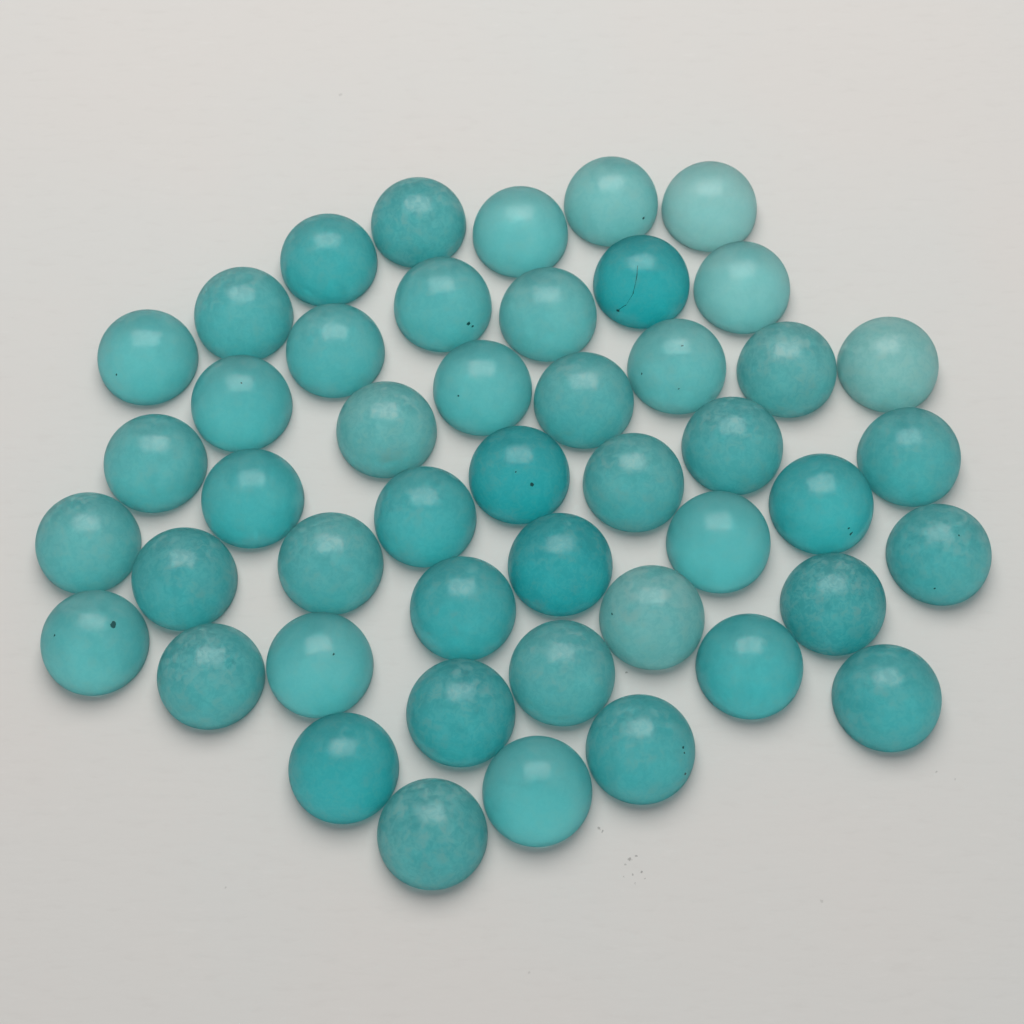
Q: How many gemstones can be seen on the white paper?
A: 47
